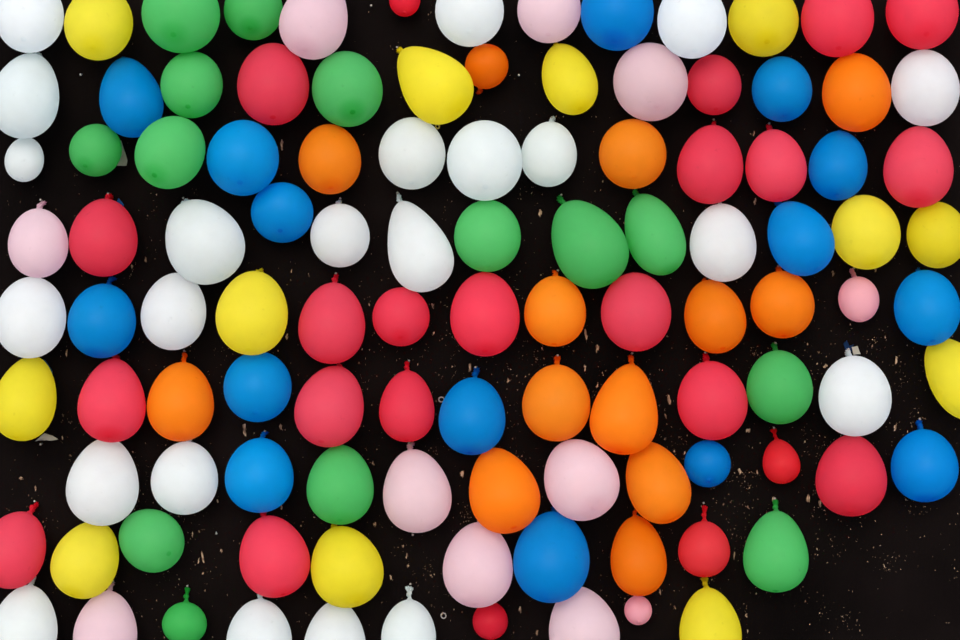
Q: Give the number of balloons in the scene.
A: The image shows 110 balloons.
